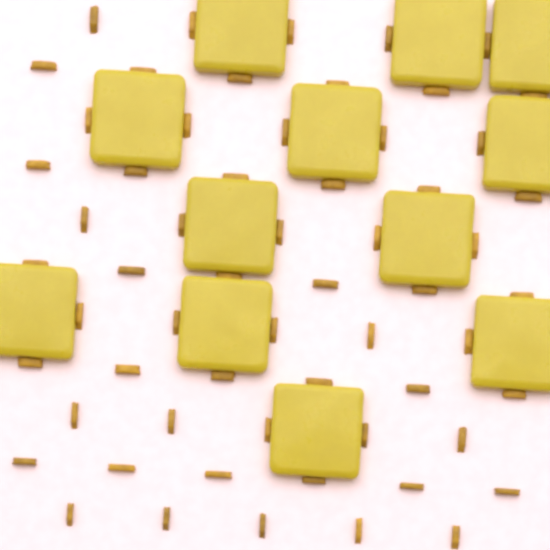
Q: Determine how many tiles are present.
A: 12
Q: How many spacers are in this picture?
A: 60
